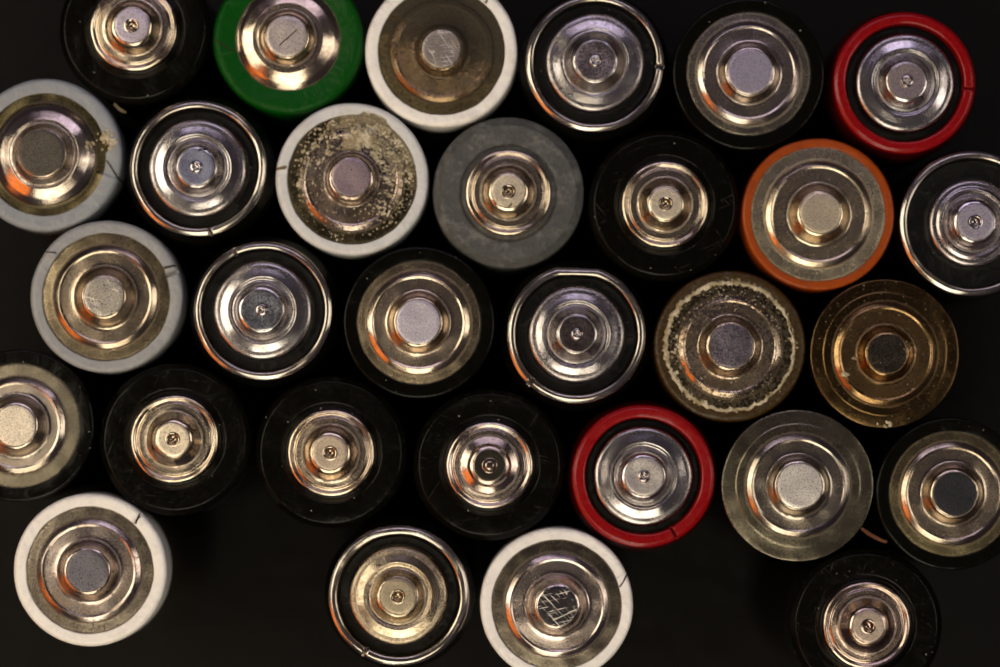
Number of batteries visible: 30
